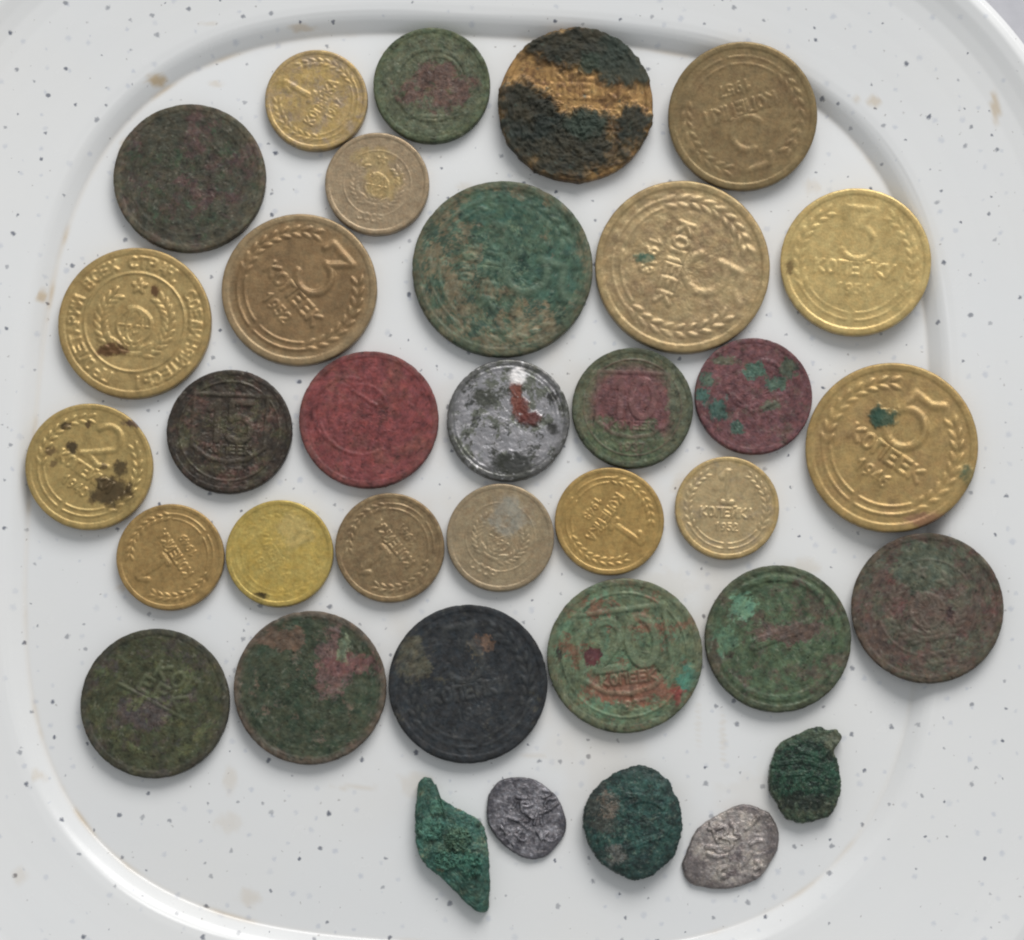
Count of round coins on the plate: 30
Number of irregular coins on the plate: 5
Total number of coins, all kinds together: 35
